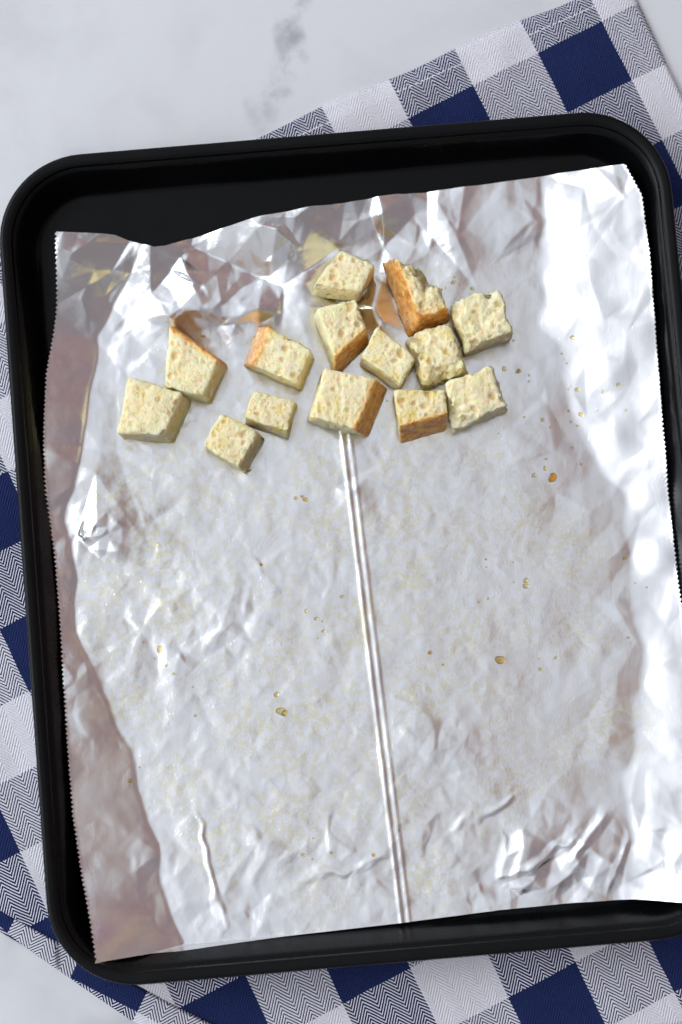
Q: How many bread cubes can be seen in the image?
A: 14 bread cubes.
